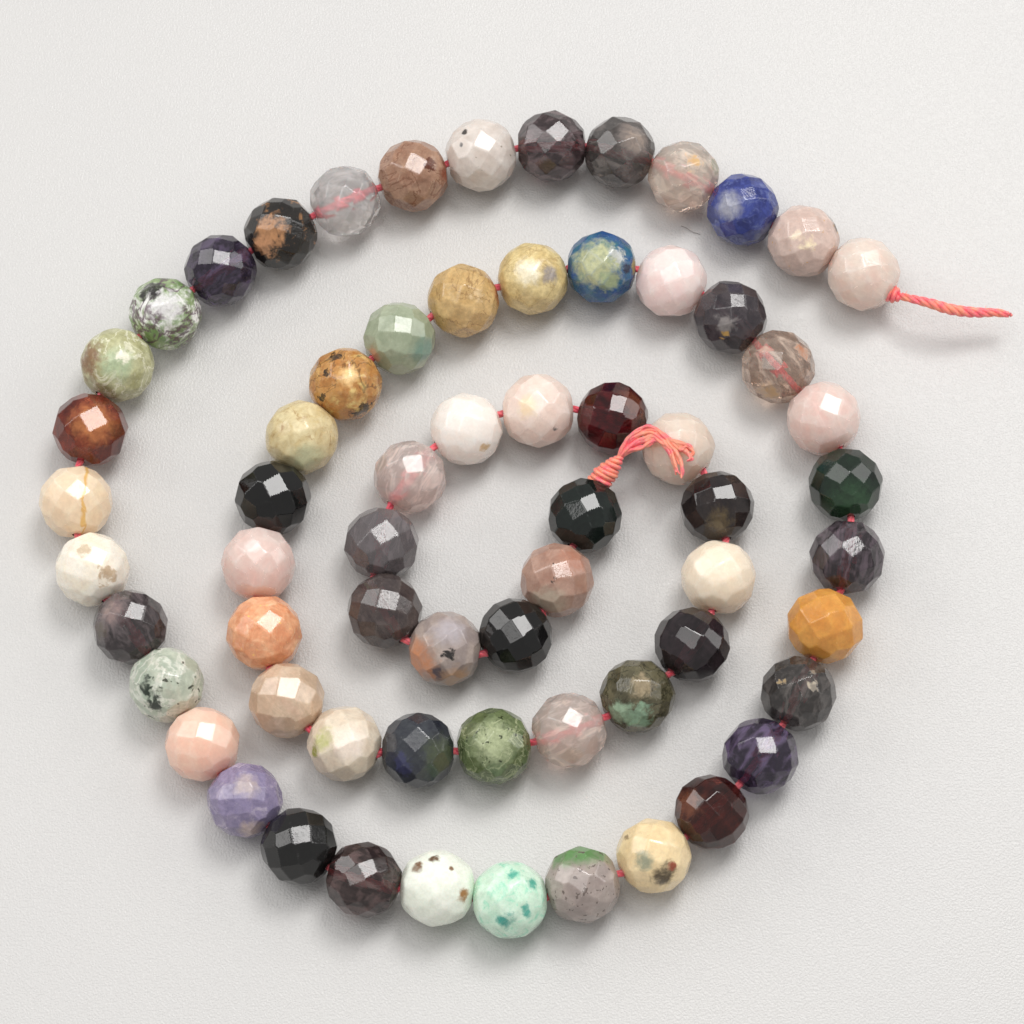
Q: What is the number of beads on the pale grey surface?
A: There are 65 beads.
